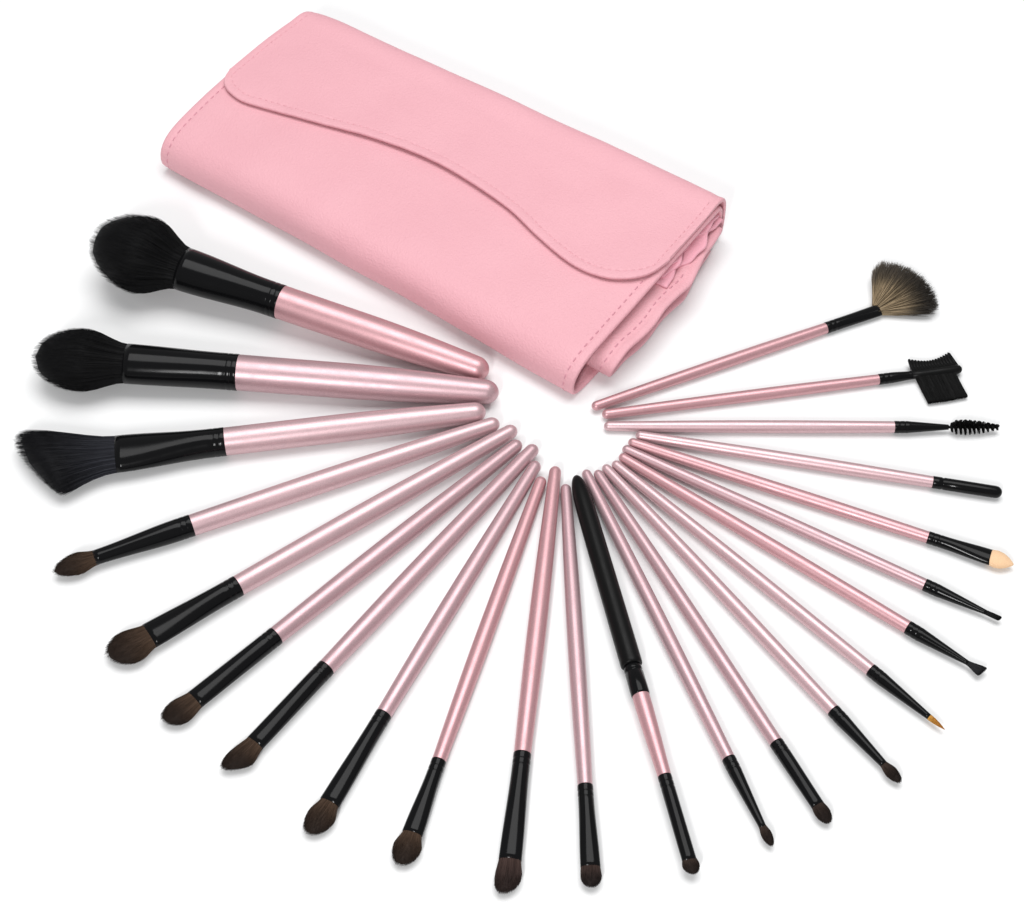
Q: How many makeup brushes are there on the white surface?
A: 23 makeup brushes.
